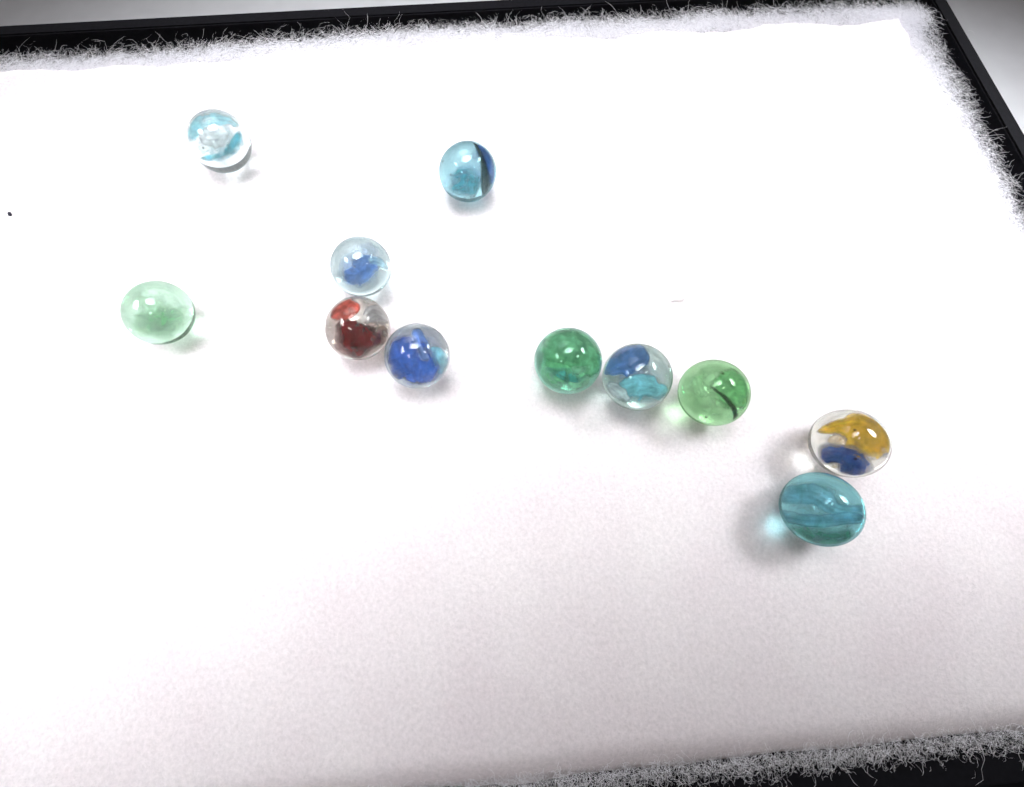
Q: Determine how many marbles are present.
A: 11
